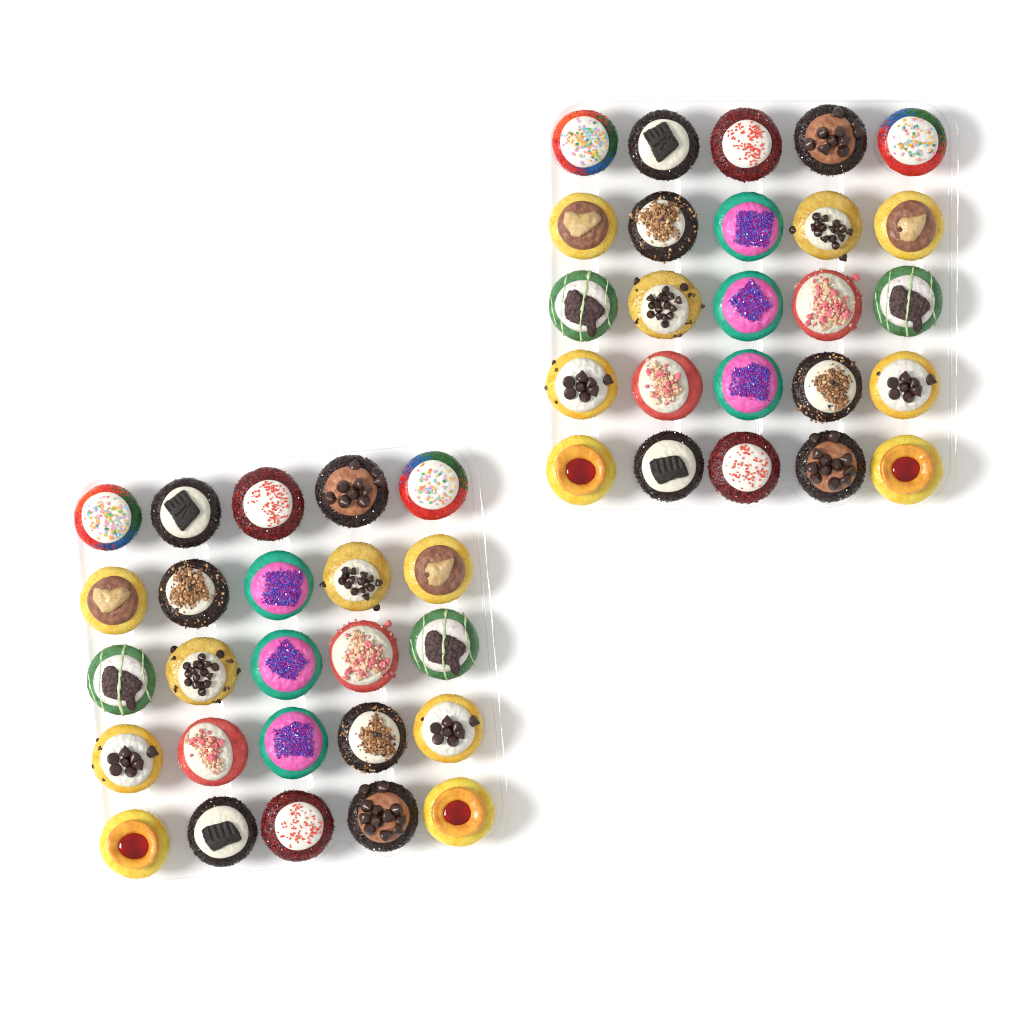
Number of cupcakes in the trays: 50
